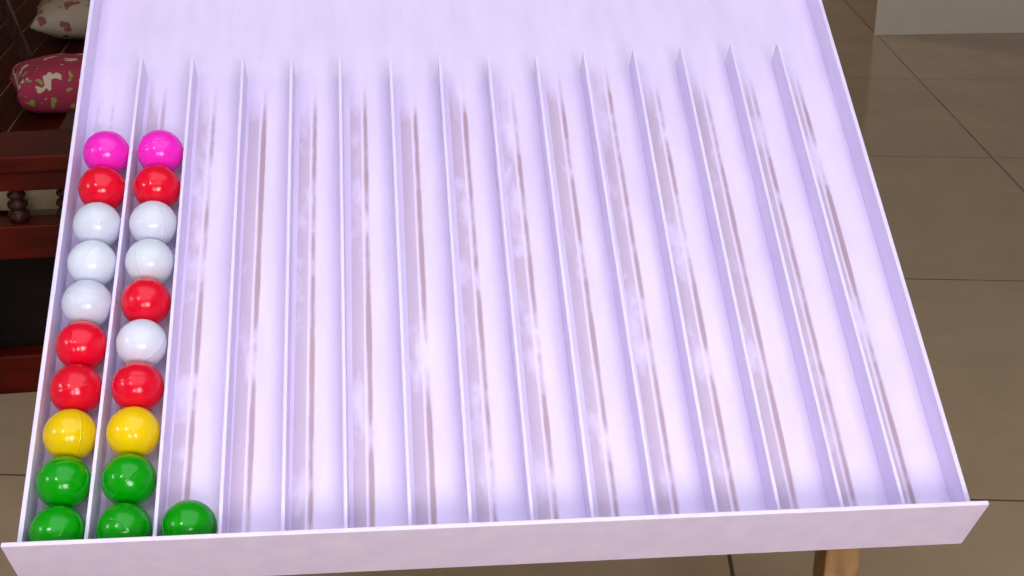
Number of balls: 21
